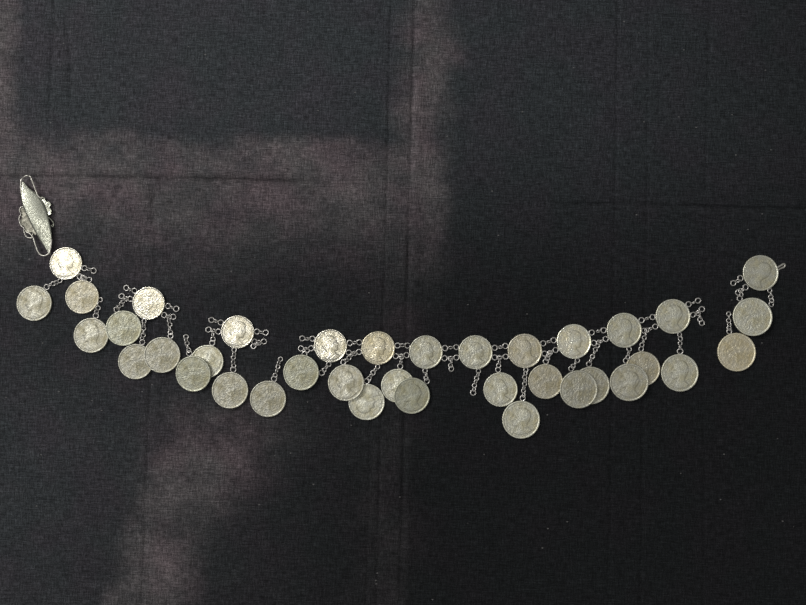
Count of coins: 37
